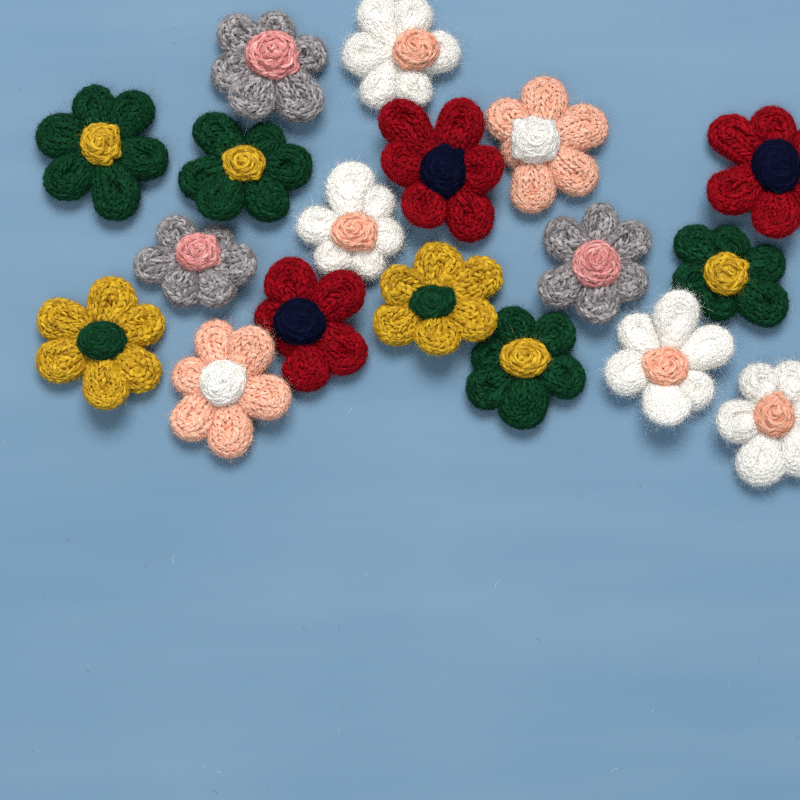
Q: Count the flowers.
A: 18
